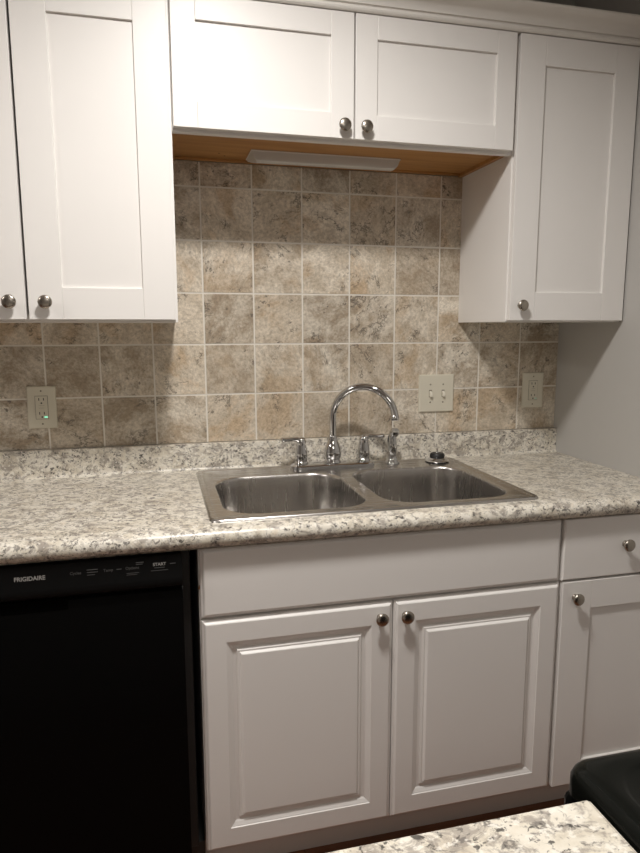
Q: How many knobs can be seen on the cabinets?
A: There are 9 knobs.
